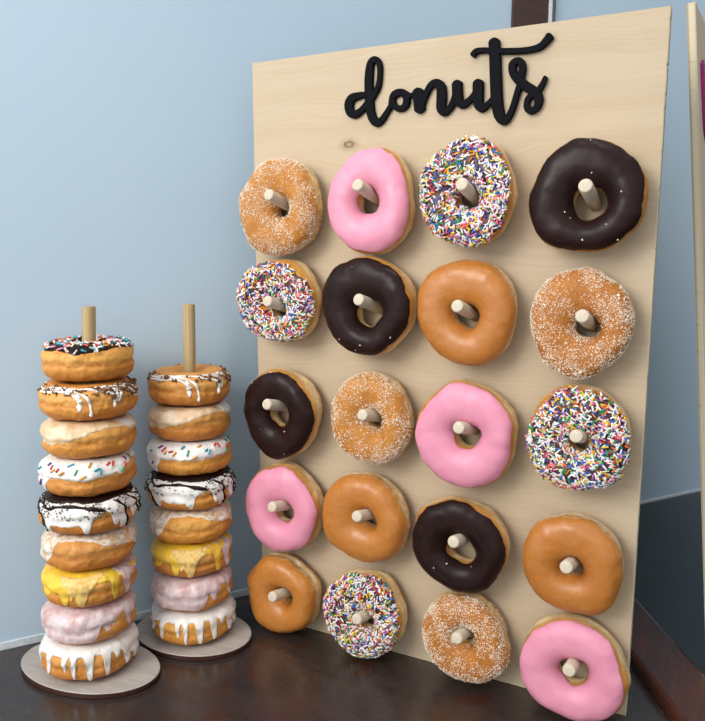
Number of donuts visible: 37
